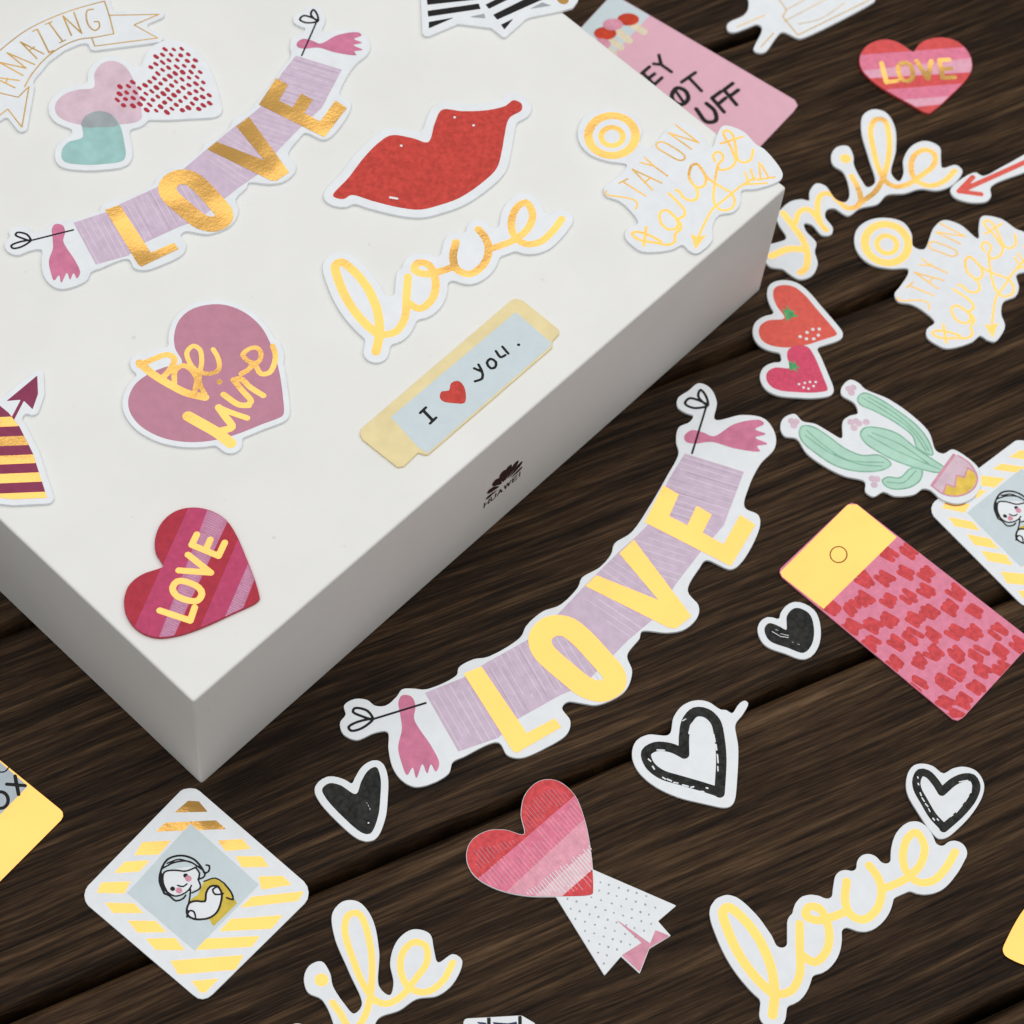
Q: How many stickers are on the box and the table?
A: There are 33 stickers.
